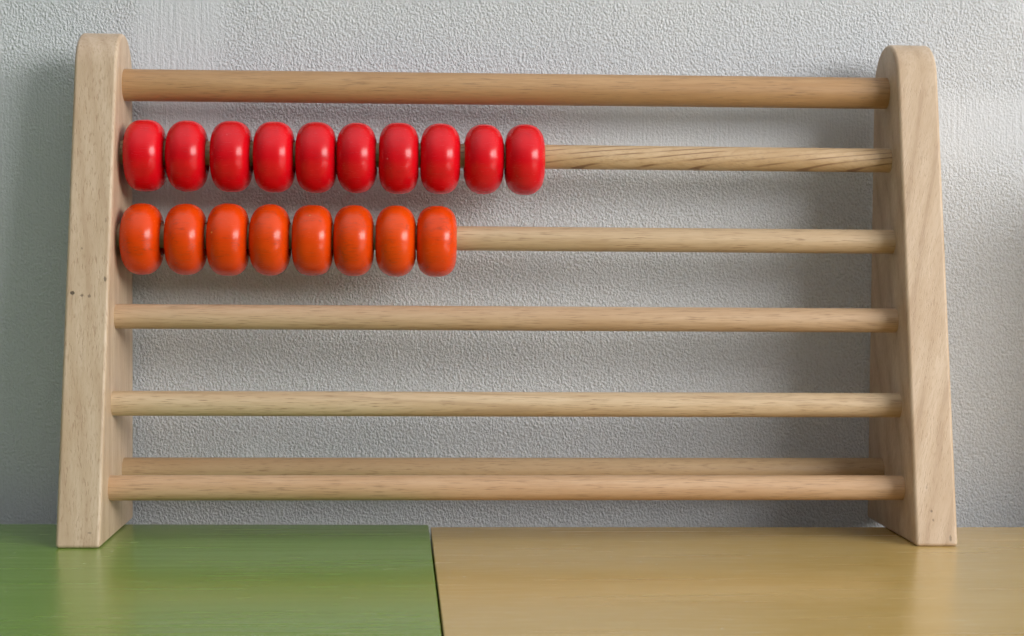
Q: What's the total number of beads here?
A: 18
